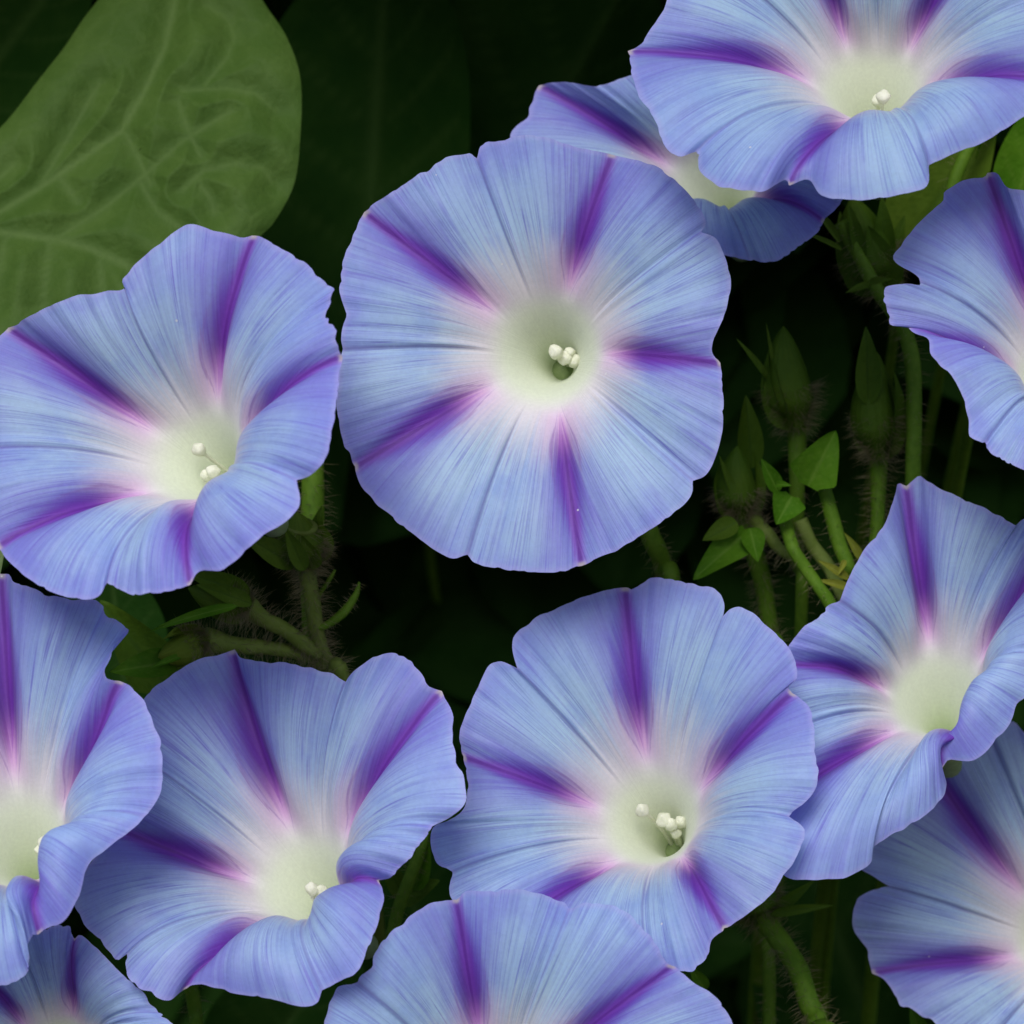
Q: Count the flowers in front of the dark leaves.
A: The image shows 12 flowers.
